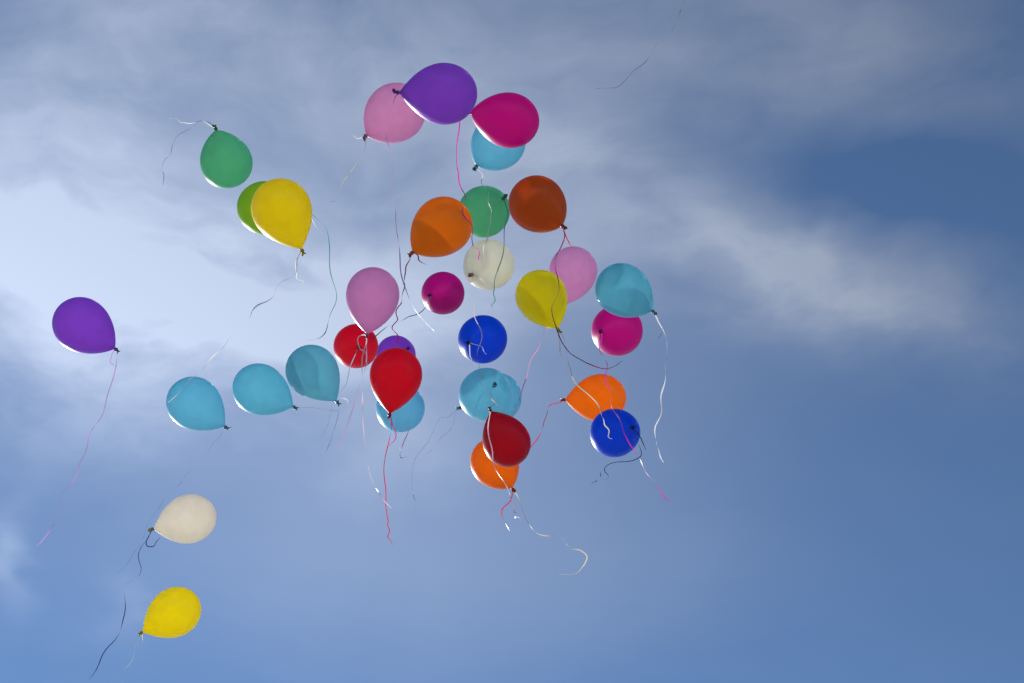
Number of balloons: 34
